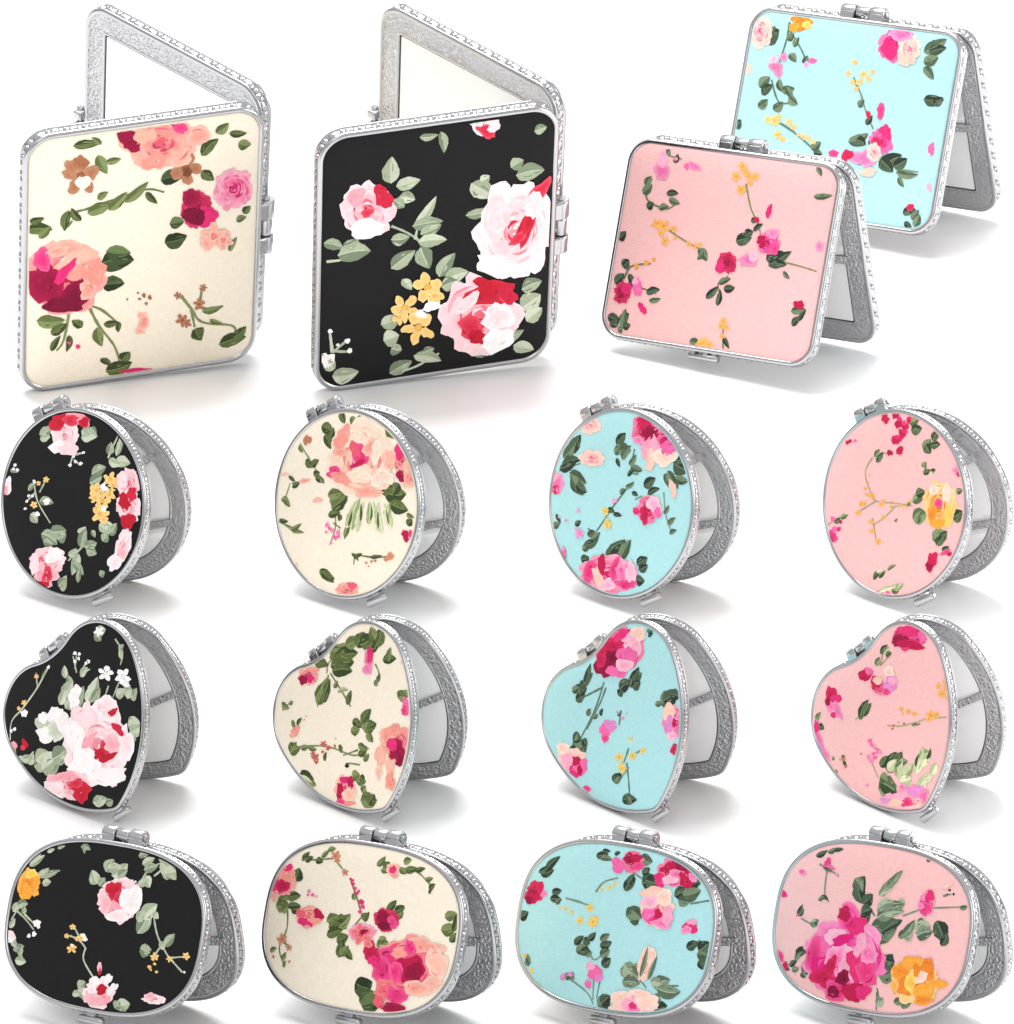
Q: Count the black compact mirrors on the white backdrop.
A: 4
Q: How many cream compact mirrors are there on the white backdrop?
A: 4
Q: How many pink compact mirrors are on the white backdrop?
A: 4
